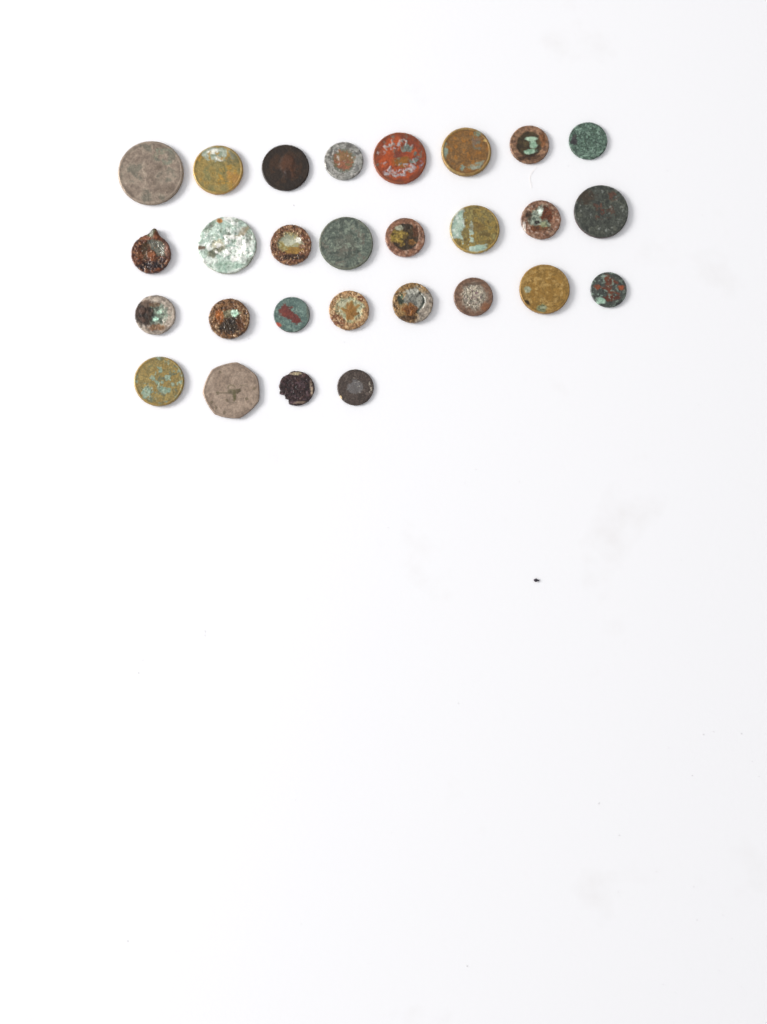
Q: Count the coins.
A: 28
